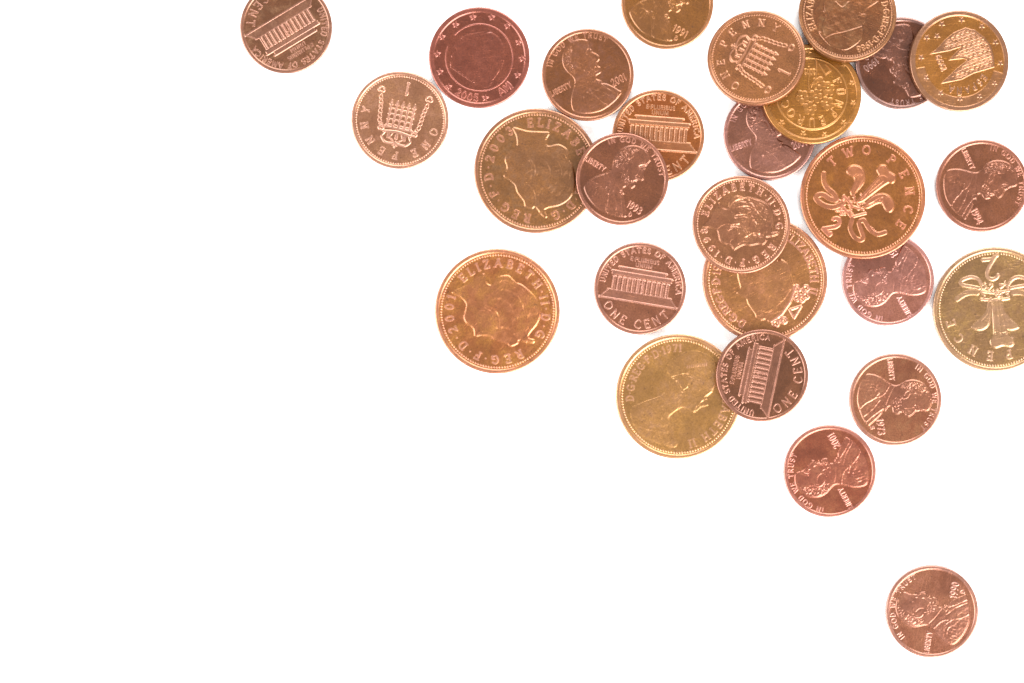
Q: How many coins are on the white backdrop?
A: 27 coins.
